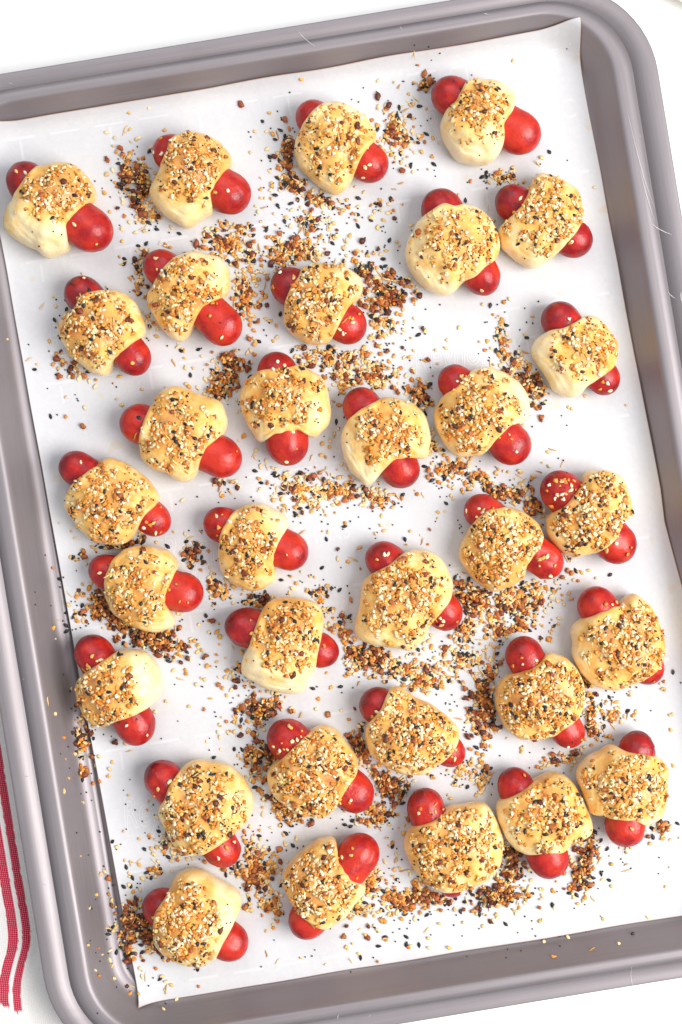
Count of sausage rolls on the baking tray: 32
